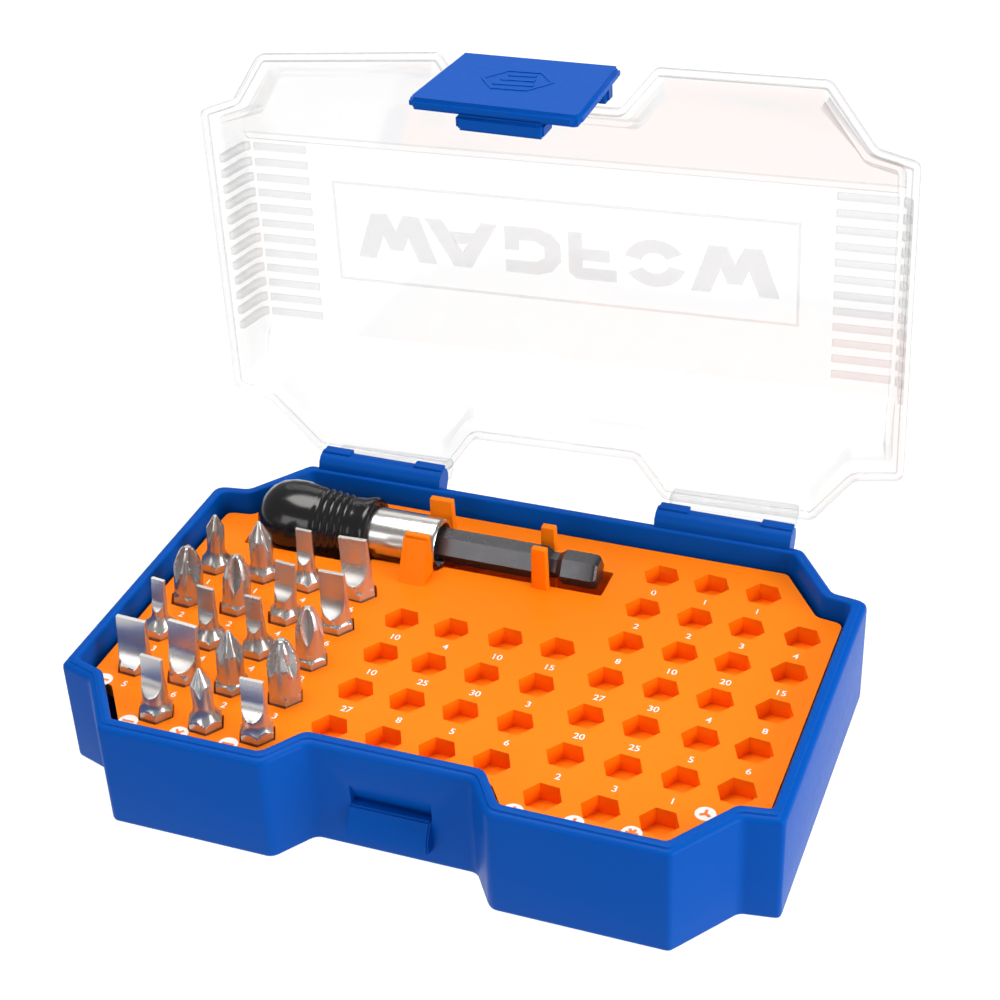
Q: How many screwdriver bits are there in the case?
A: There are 19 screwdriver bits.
